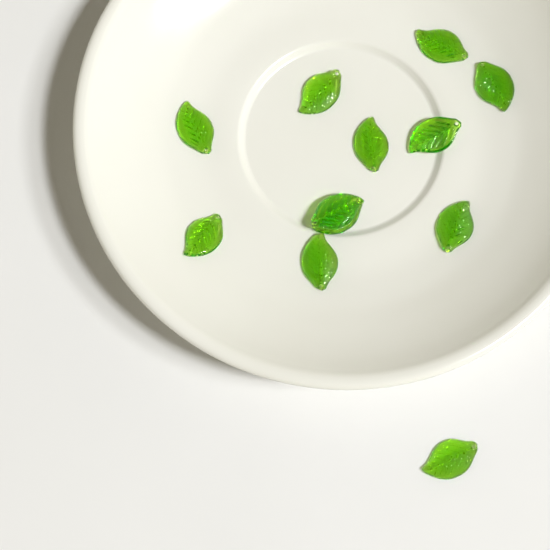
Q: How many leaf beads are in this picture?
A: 12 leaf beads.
